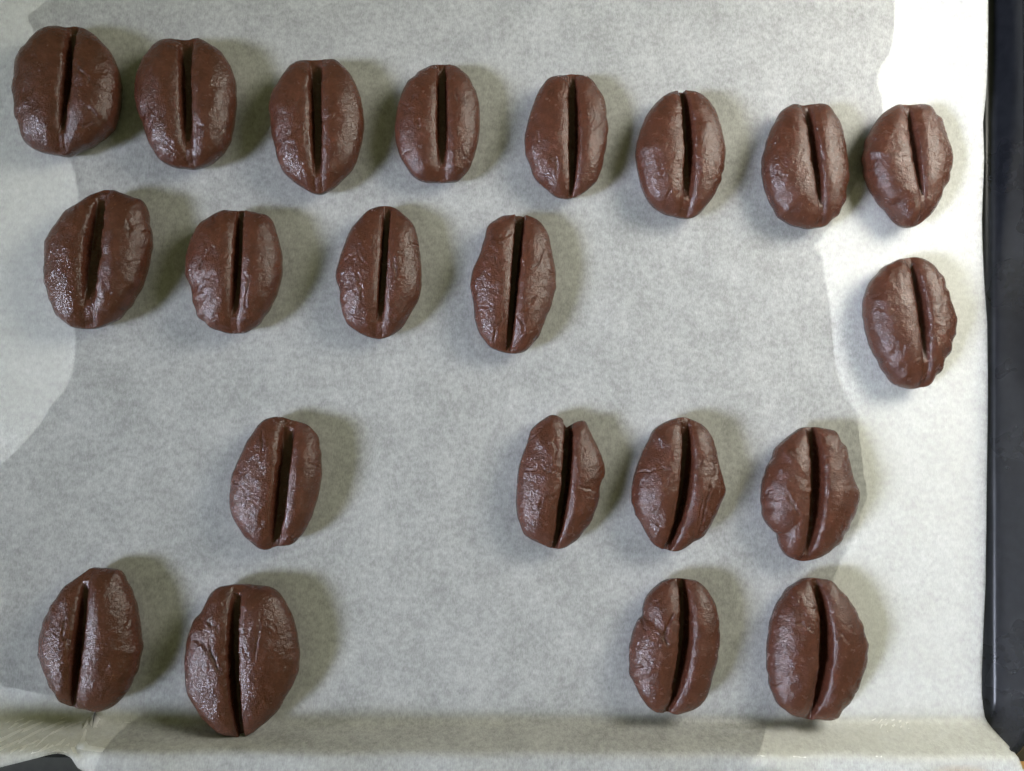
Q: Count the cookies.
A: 21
